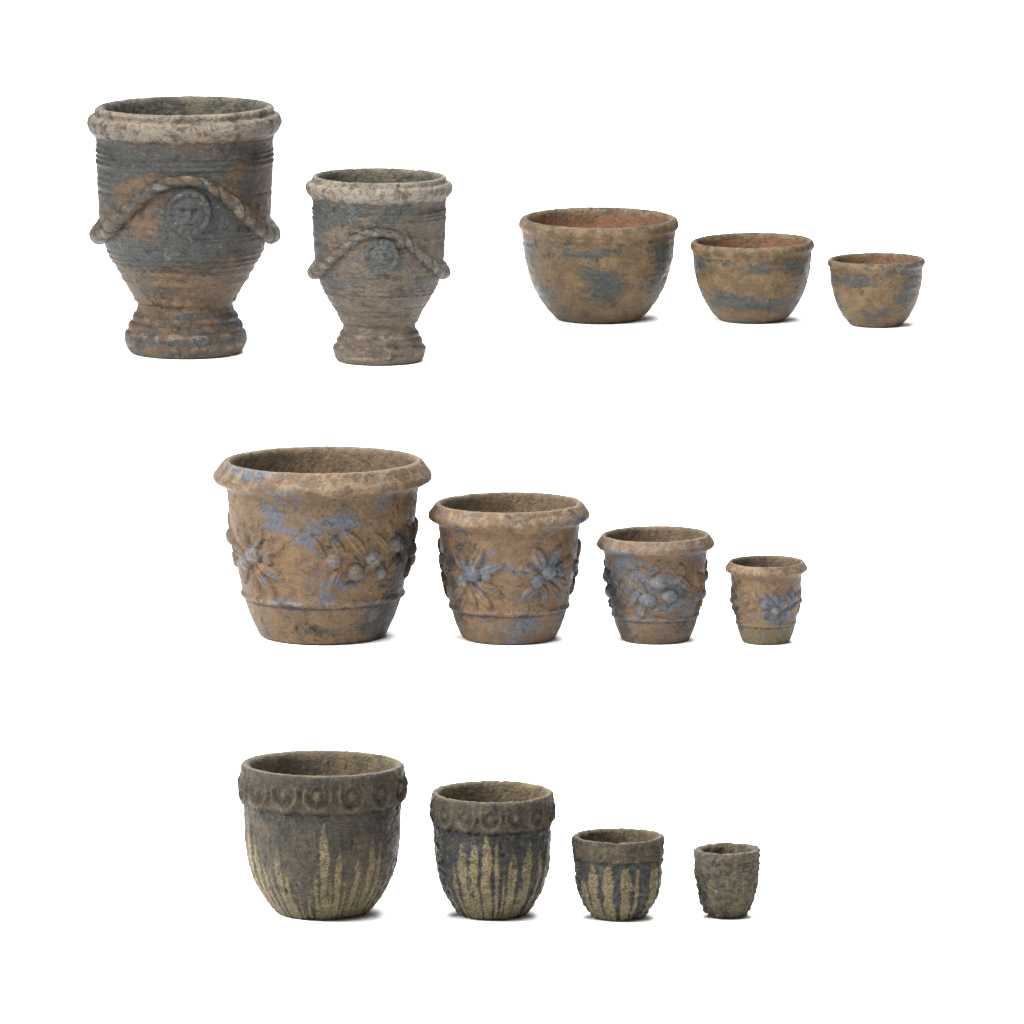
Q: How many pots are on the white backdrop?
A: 13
